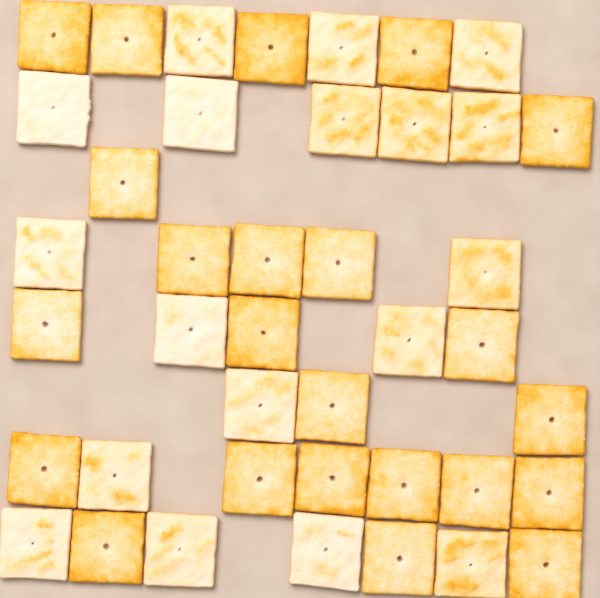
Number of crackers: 41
